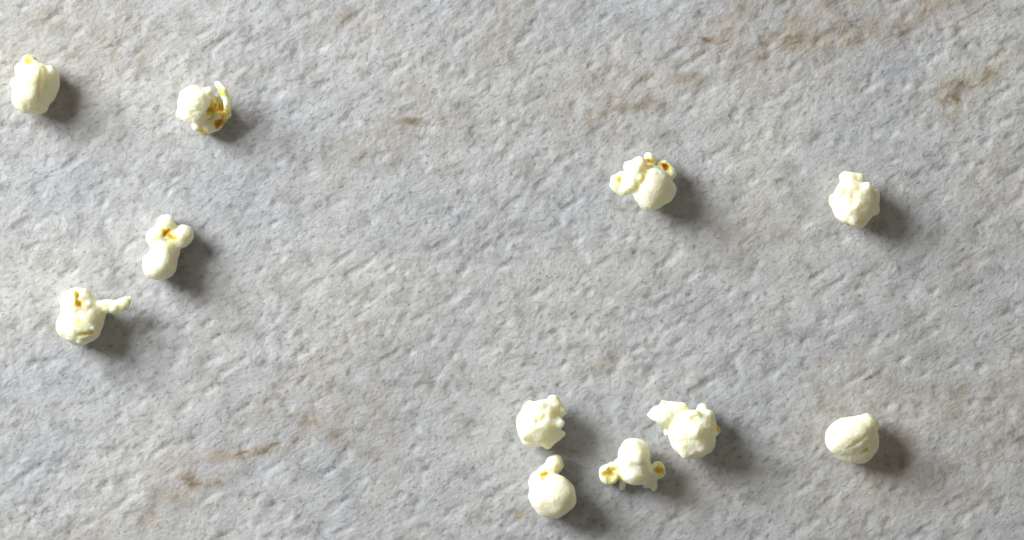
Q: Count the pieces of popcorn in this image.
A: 11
